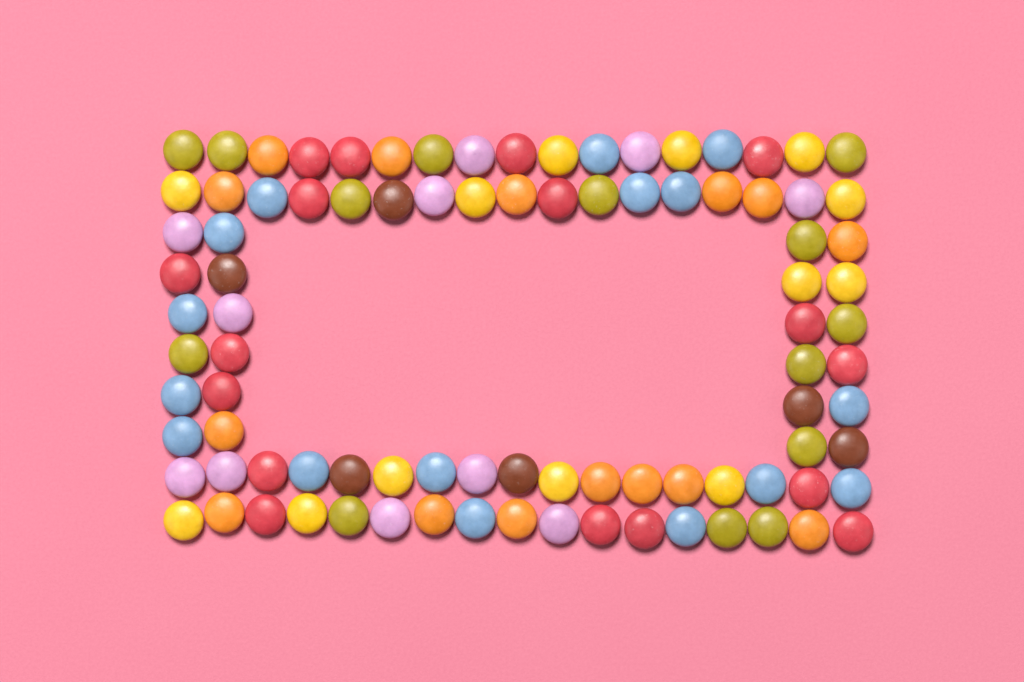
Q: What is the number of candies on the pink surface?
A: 92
